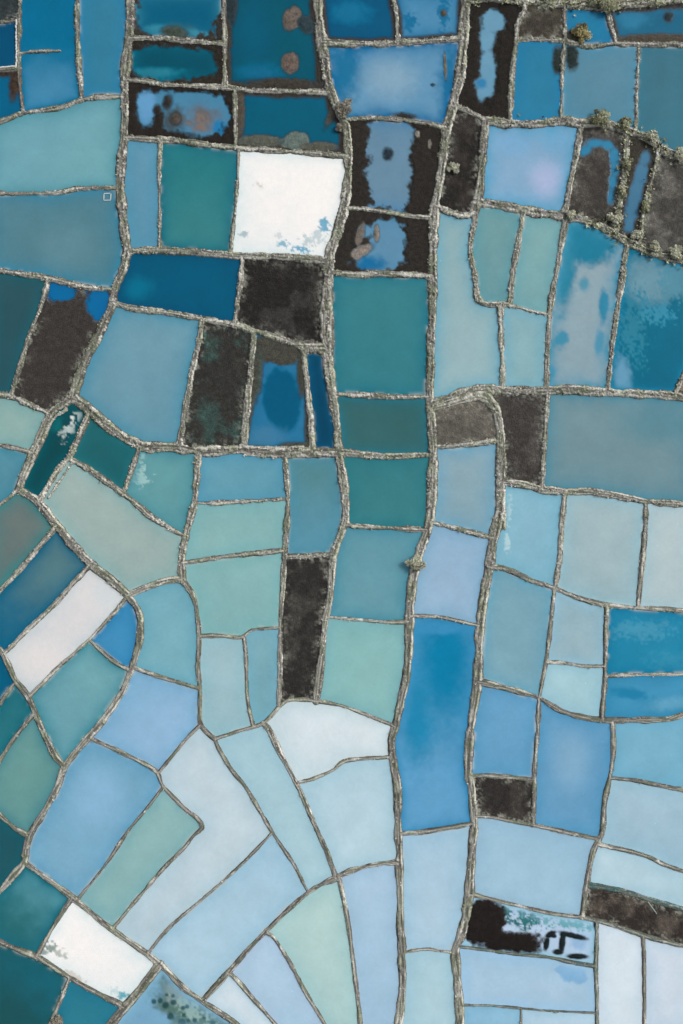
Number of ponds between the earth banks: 105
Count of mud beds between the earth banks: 13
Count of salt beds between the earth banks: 3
